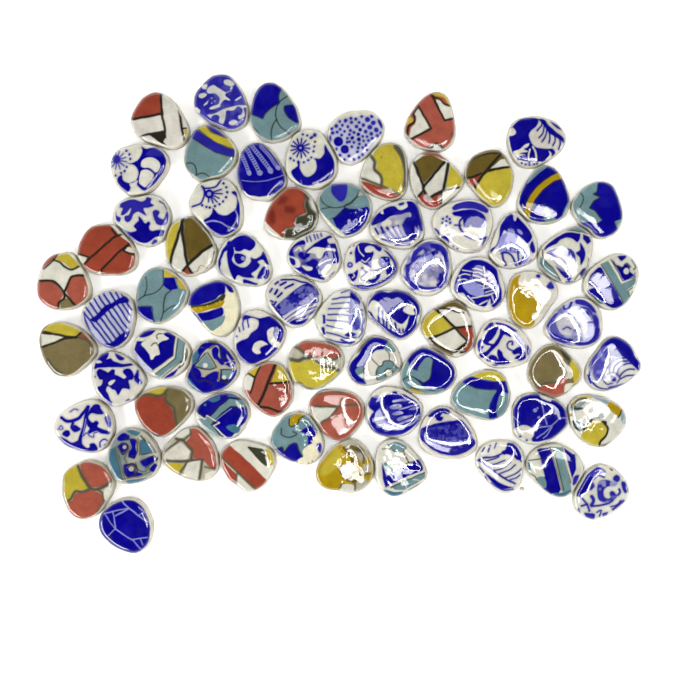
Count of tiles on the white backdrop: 73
